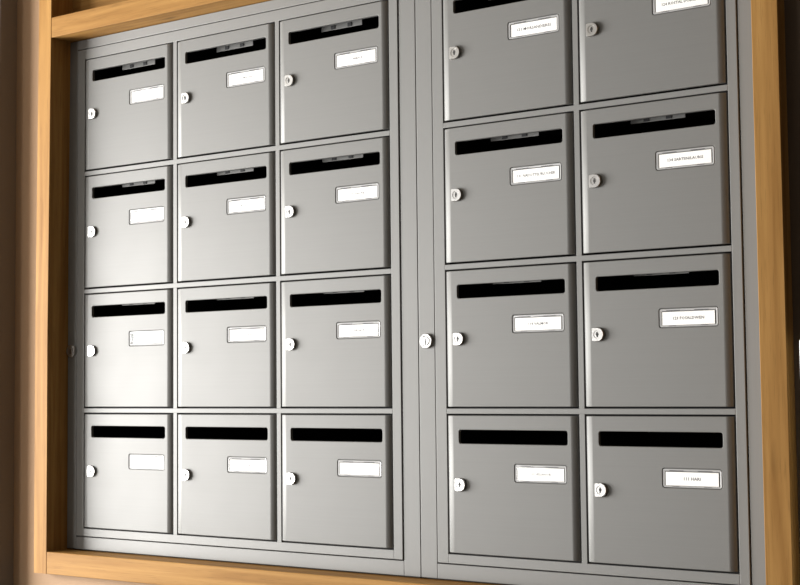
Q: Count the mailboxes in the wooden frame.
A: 20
